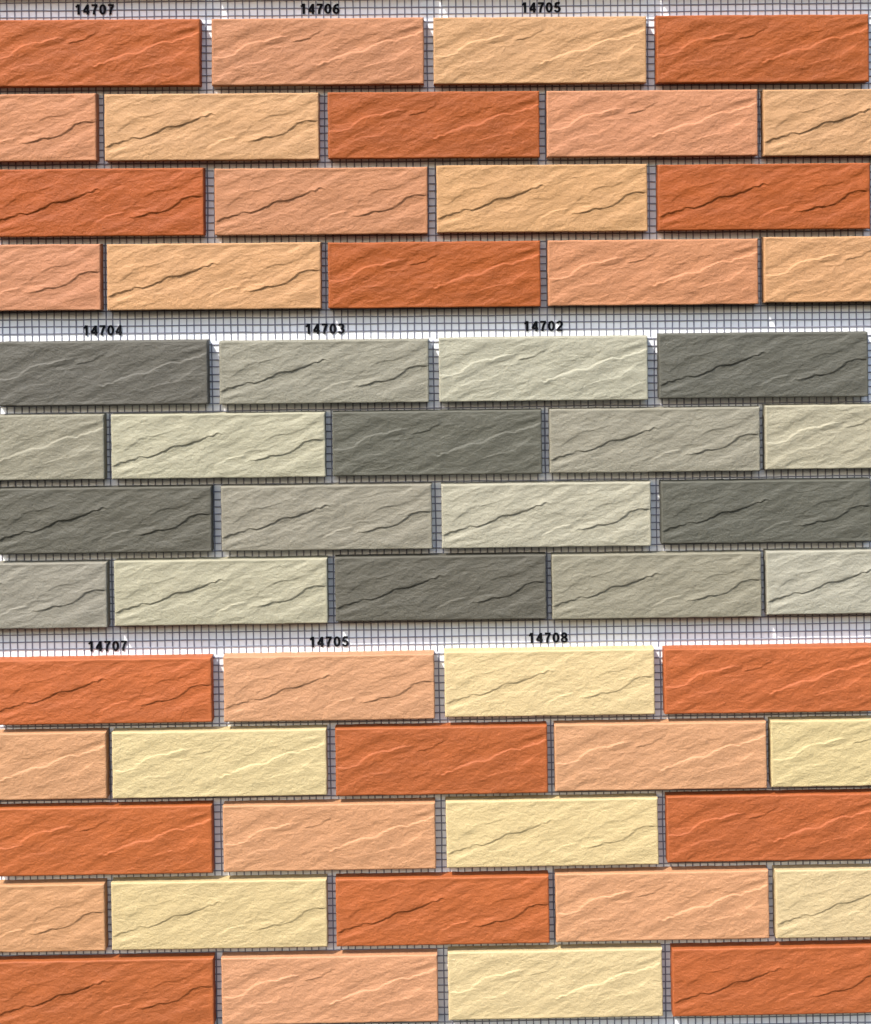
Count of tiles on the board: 58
